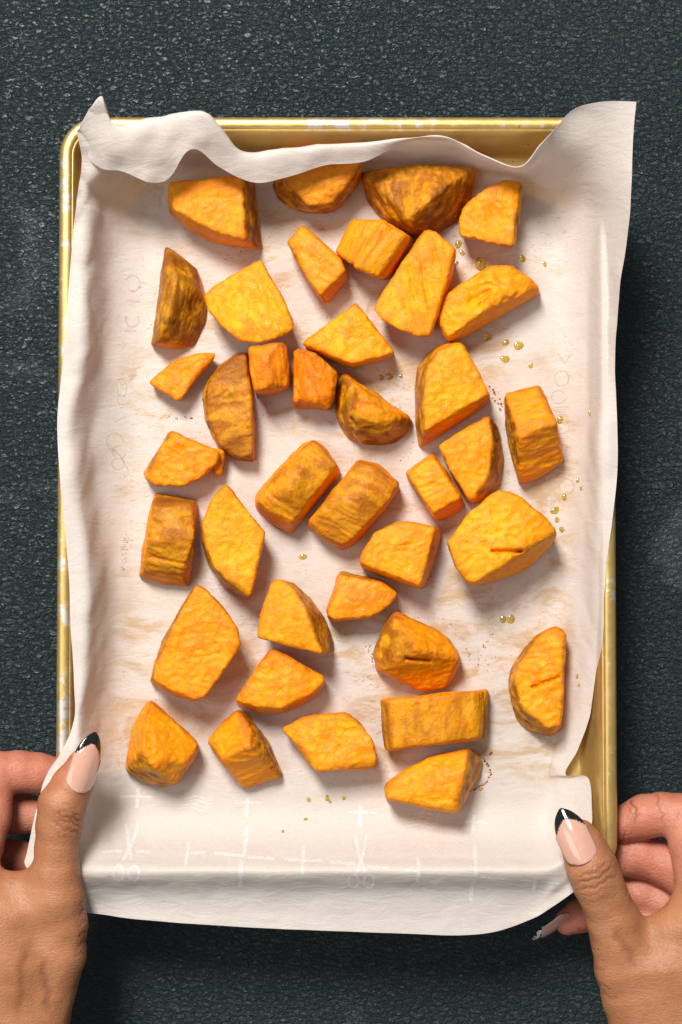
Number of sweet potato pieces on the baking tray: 38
